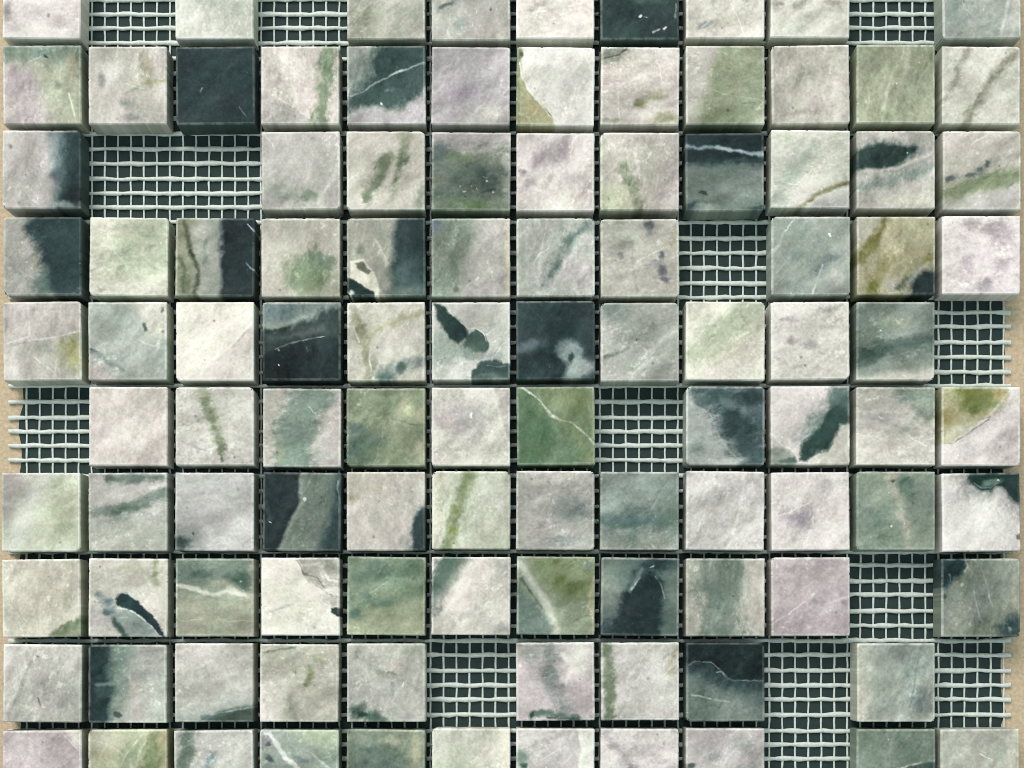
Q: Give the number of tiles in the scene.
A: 106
